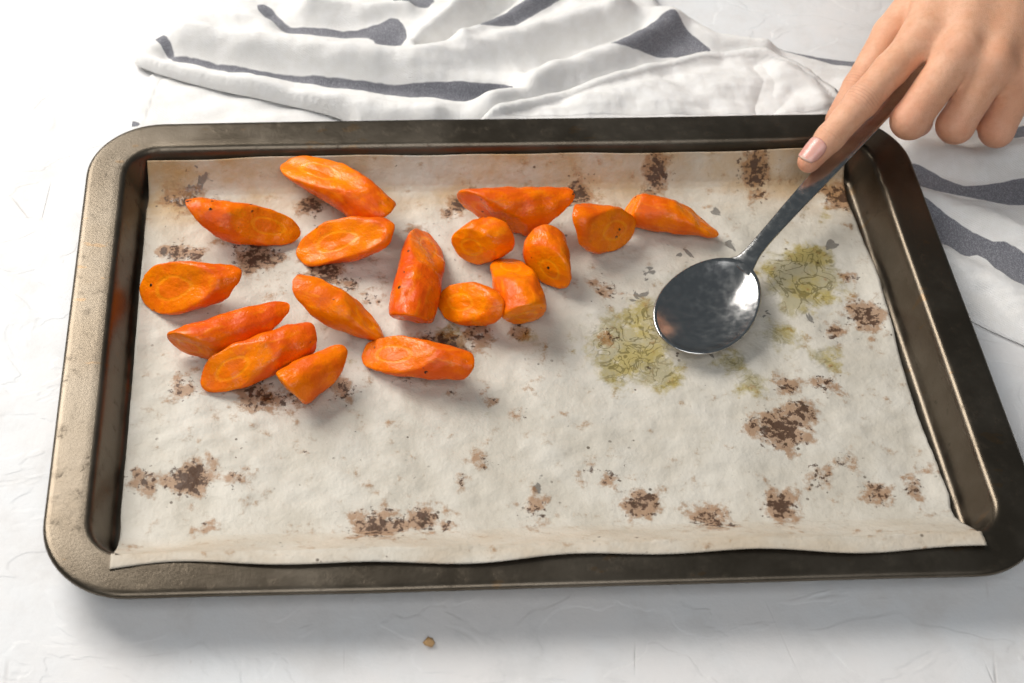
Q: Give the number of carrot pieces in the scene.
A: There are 17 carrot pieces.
